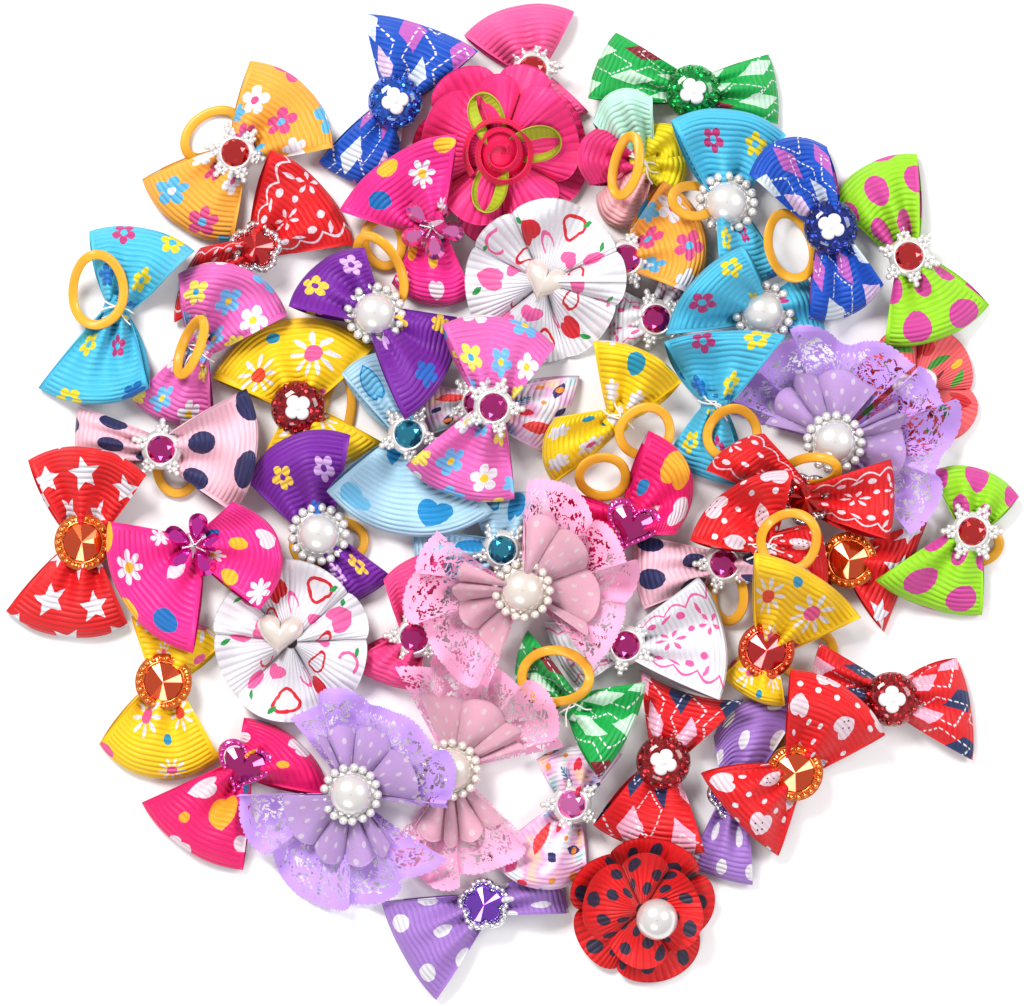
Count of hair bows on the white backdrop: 48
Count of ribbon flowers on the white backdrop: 6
